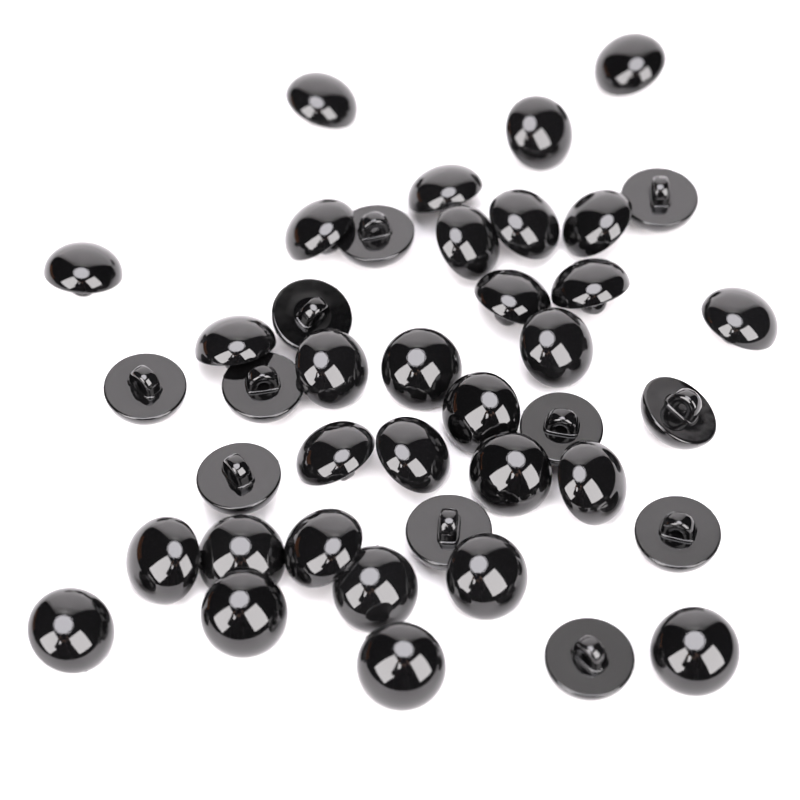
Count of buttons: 41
